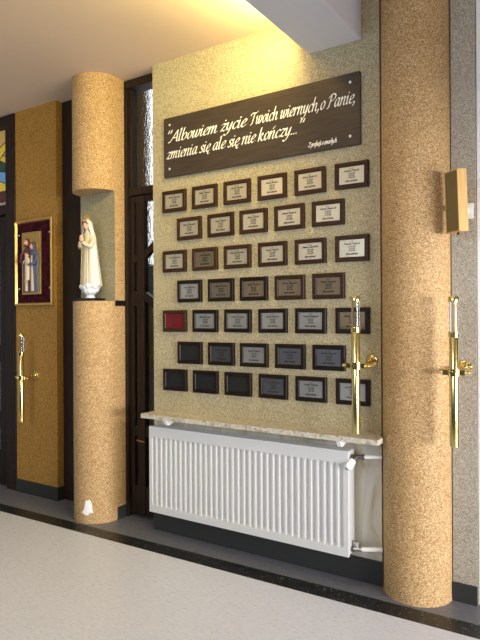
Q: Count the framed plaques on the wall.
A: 39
